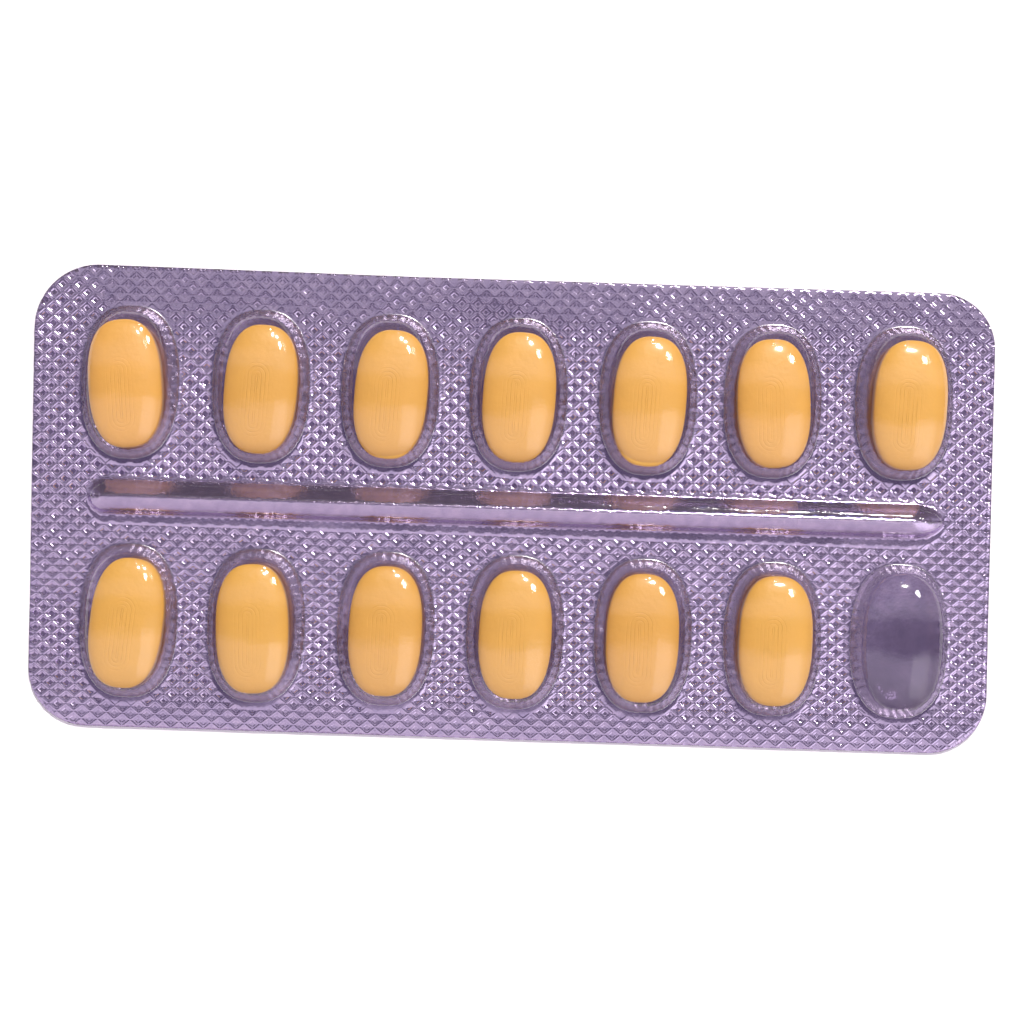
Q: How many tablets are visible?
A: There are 13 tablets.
